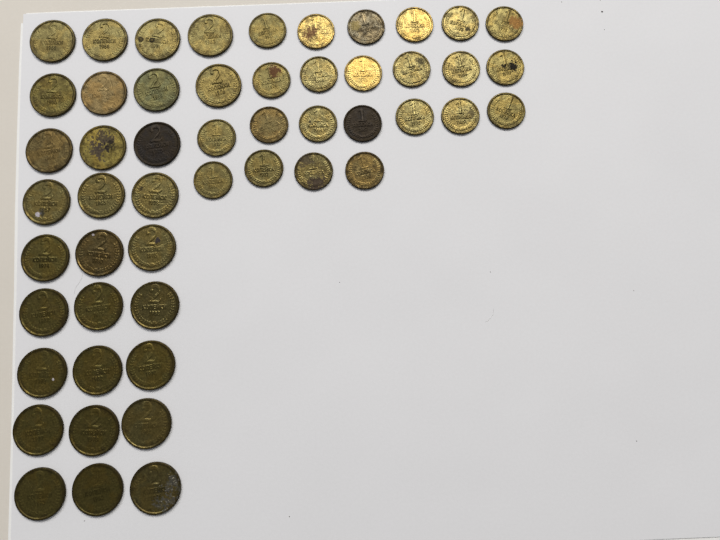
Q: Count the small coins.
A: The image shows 23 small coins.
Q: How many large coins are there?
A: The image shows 29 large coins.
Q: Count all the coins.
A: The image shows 52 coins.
